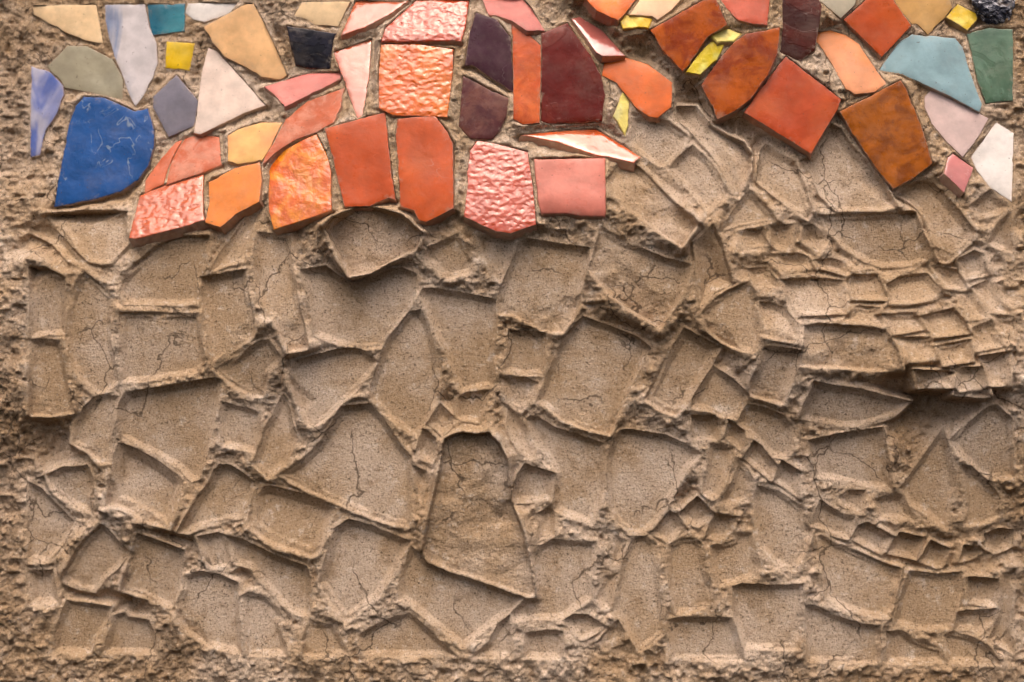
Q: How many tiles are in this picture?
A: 59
